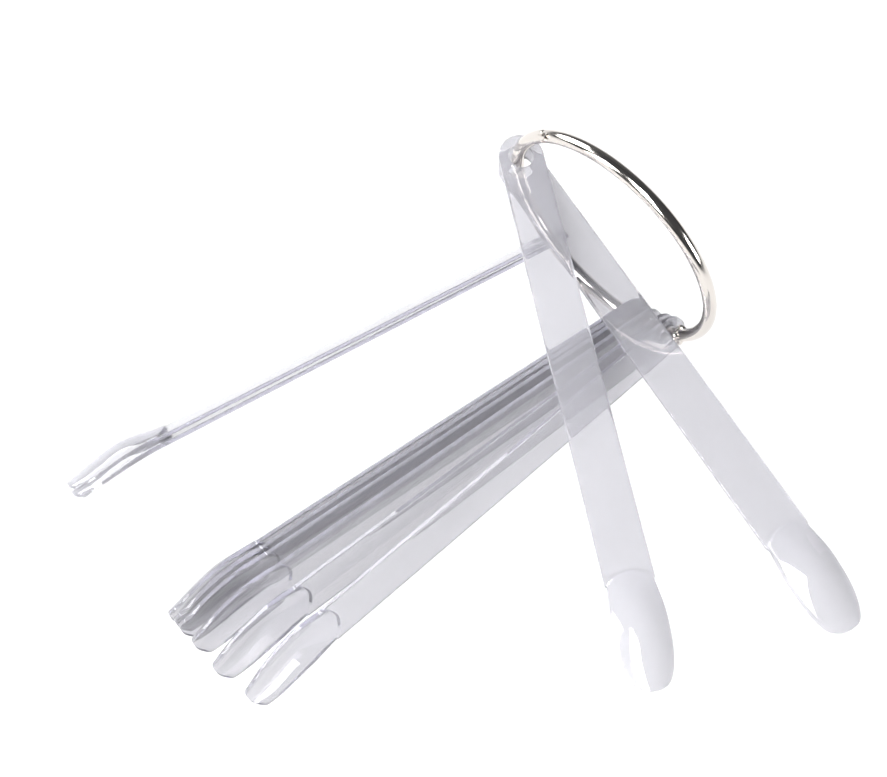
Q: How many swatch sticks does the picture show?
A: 10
